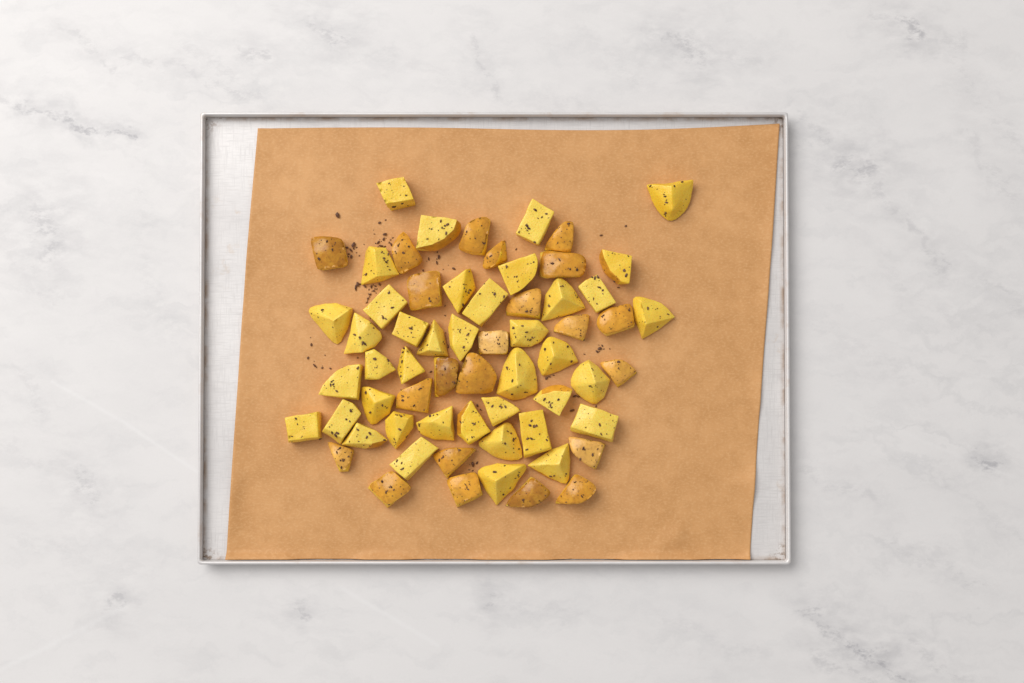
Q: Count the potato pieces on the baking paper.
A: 62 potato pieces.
